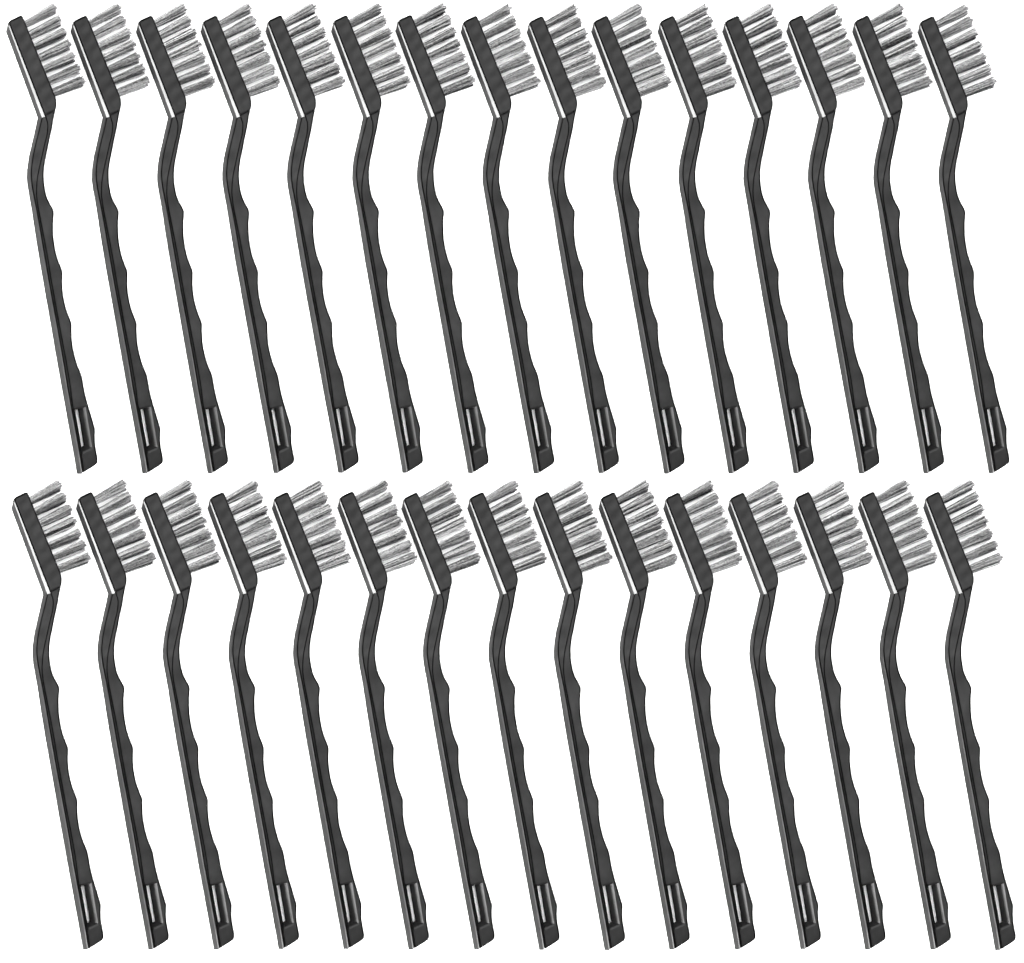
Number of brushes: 30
